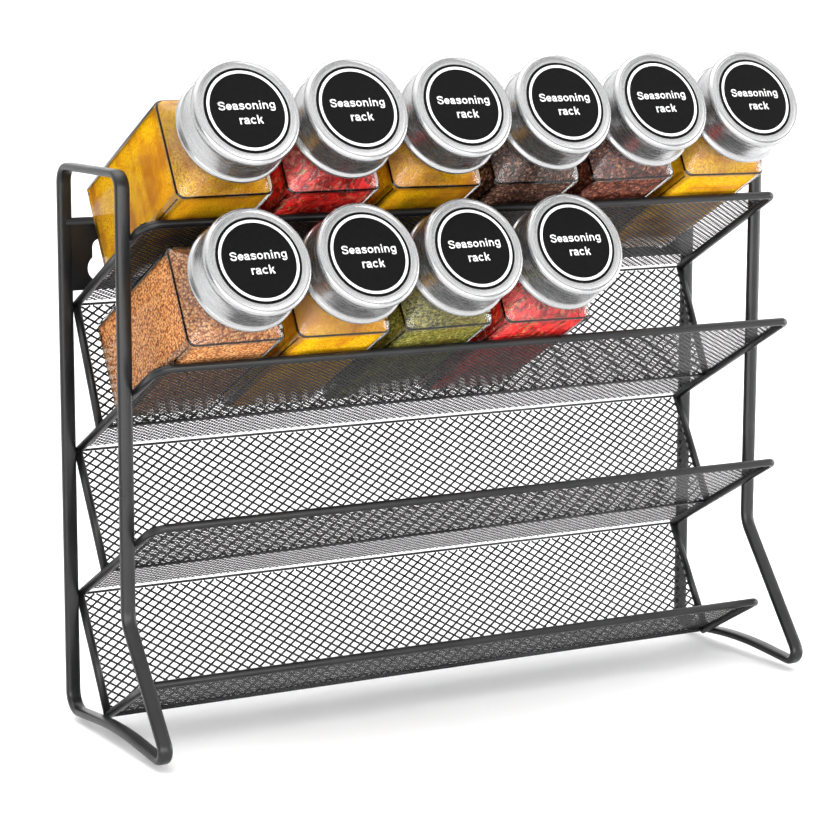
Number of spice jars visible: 10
